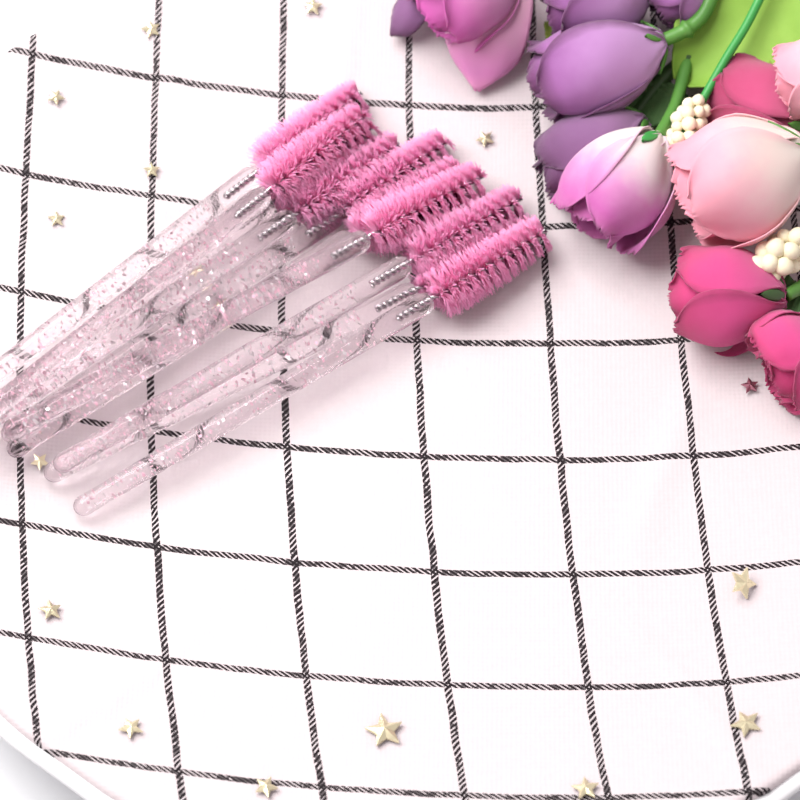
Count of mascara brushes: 10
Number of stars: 16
